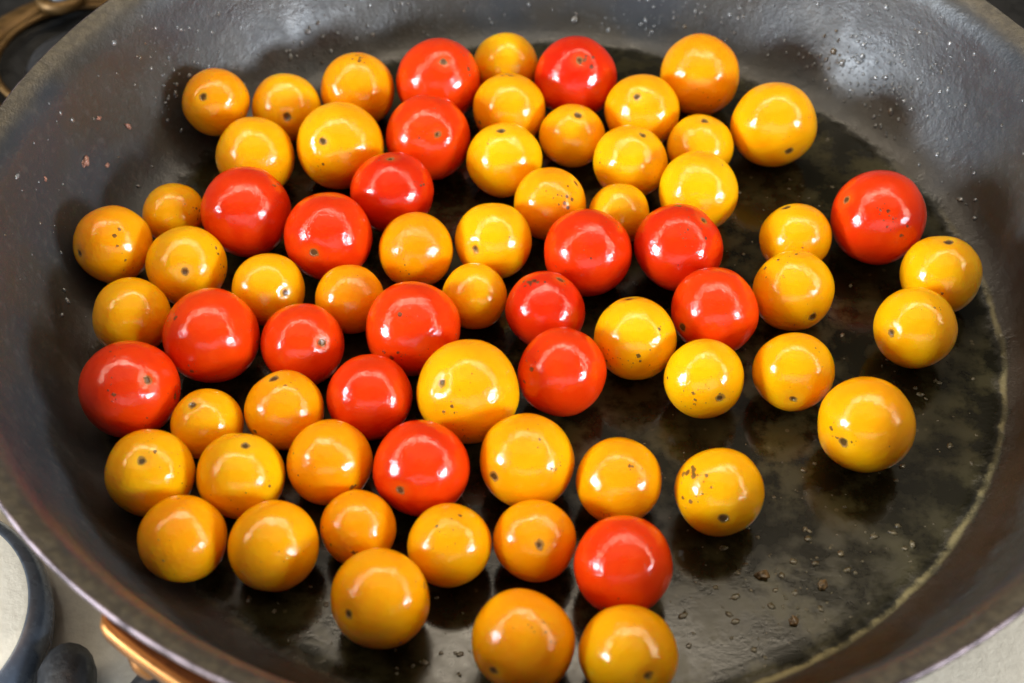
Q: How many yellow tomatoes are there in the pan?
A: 51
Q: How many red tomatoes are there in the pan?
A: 19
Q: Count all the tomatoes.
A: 70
